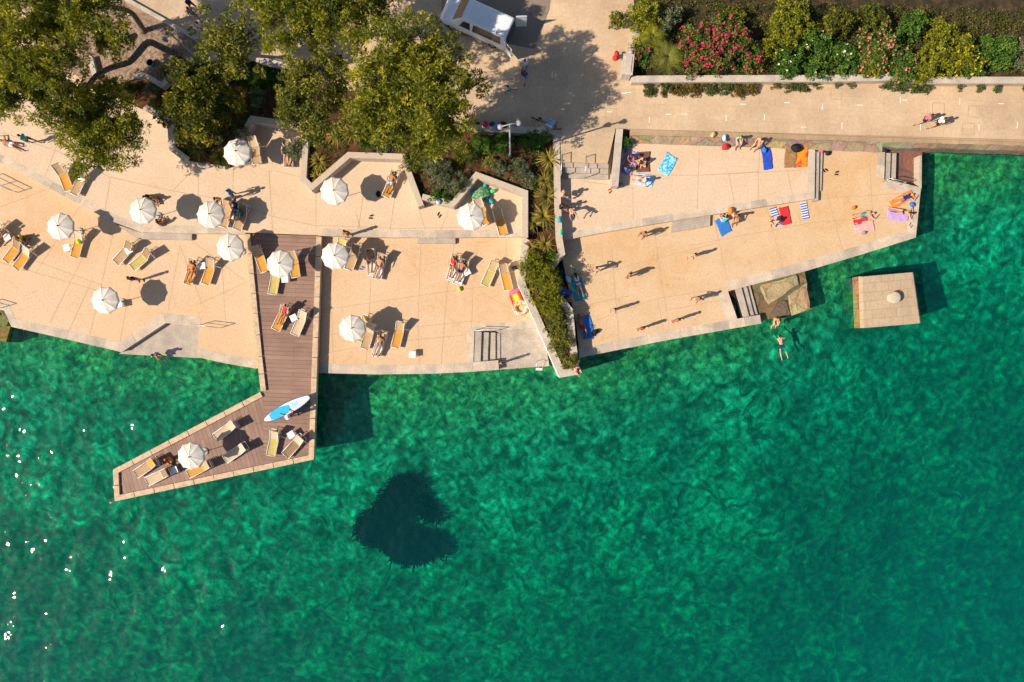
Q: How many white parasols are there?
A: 12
